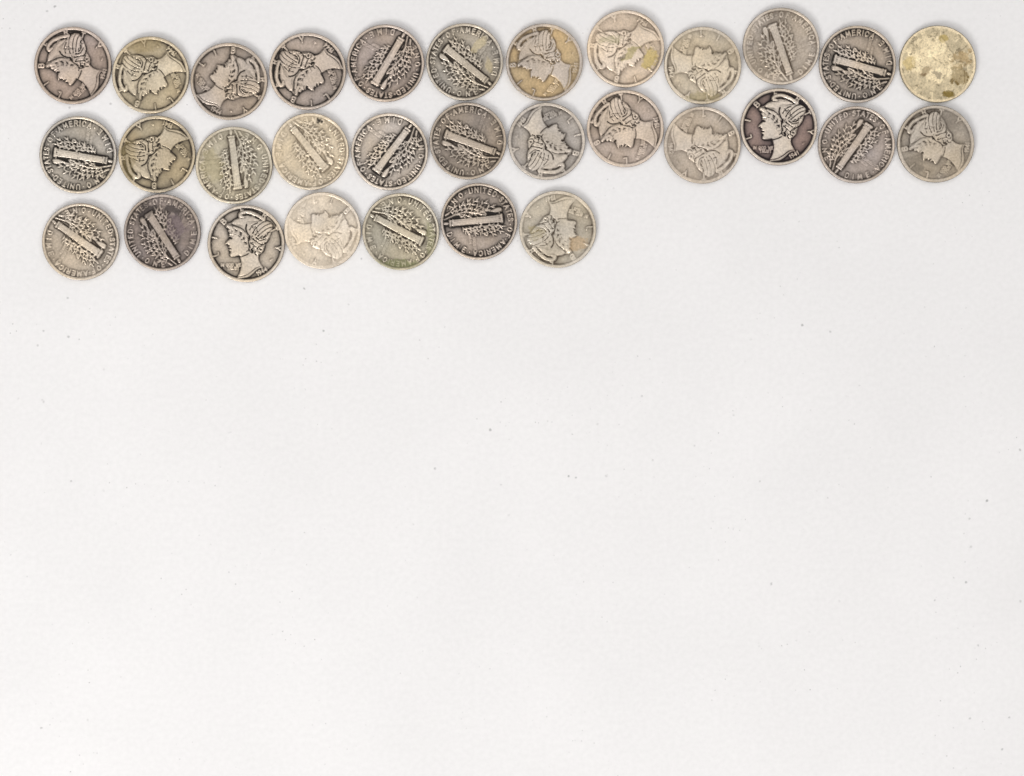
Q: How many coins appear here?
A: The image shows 31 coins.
